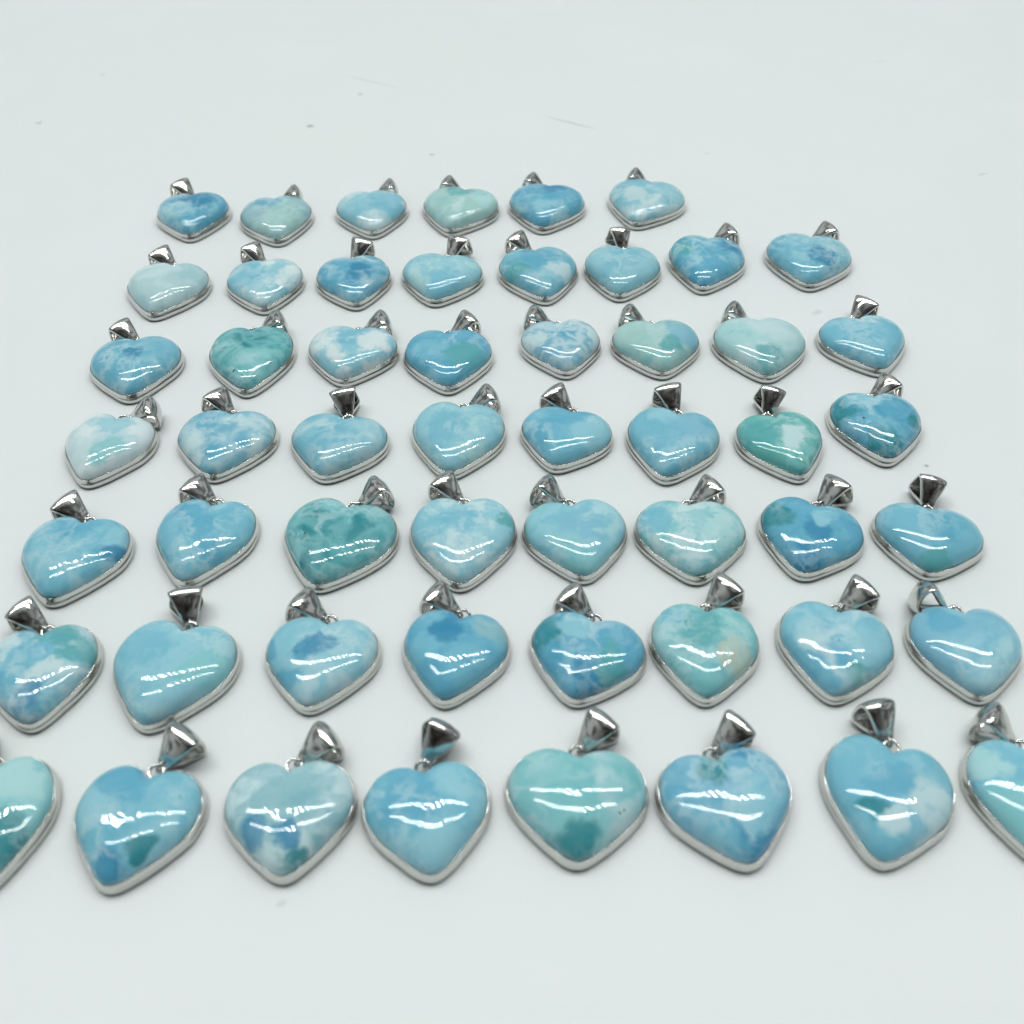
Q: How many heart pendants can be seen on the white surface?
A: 54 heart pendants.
